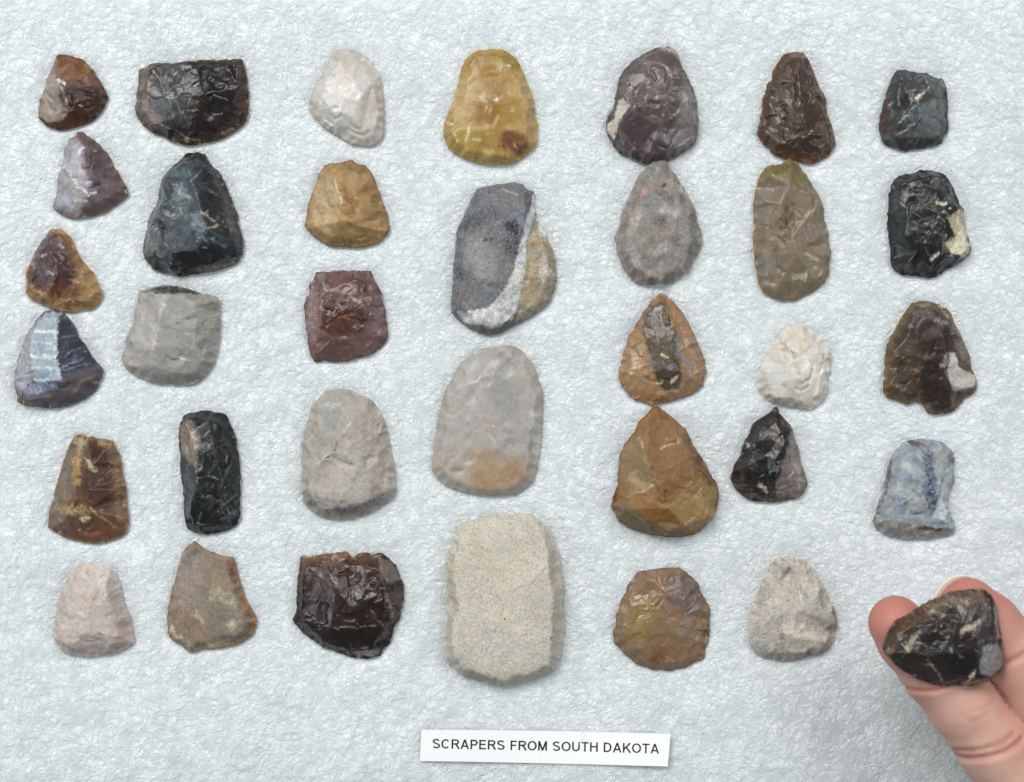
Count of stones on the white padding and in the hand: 35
